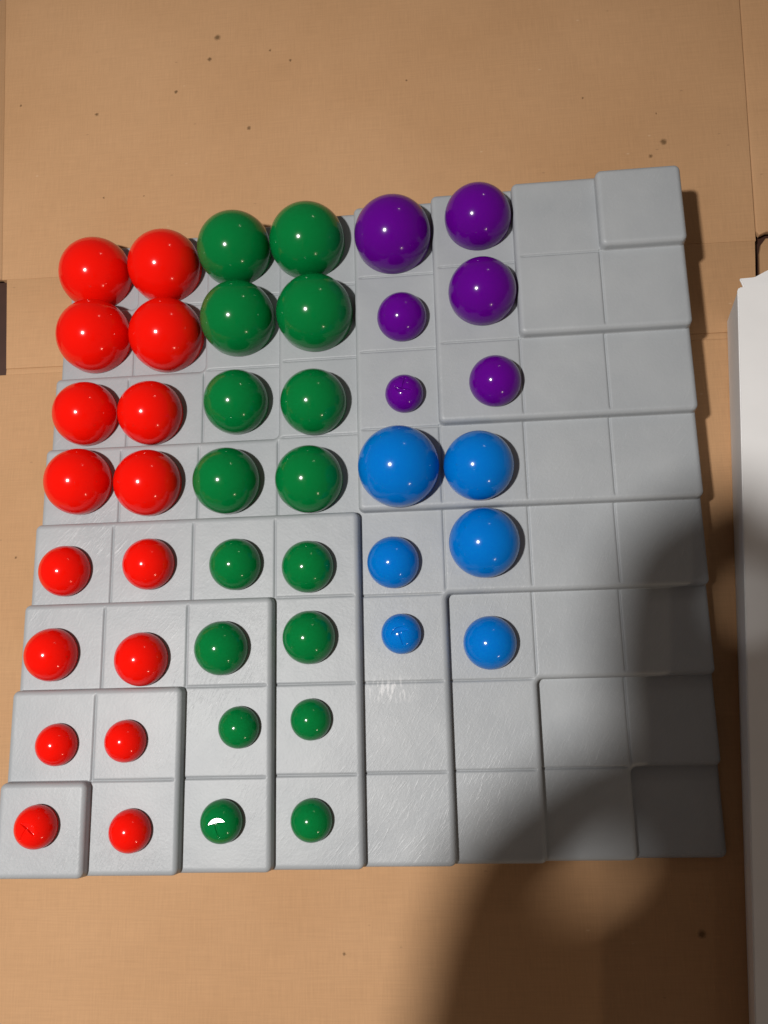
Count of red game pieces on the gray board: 16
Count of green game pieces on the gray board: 16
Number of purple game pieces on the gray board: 6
